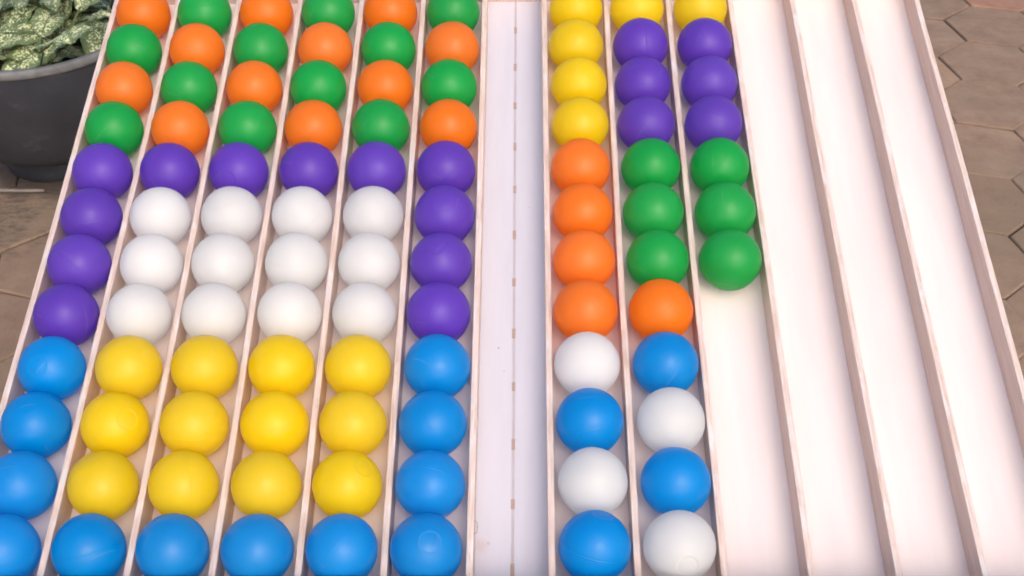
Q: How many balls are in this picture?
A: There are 103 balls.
